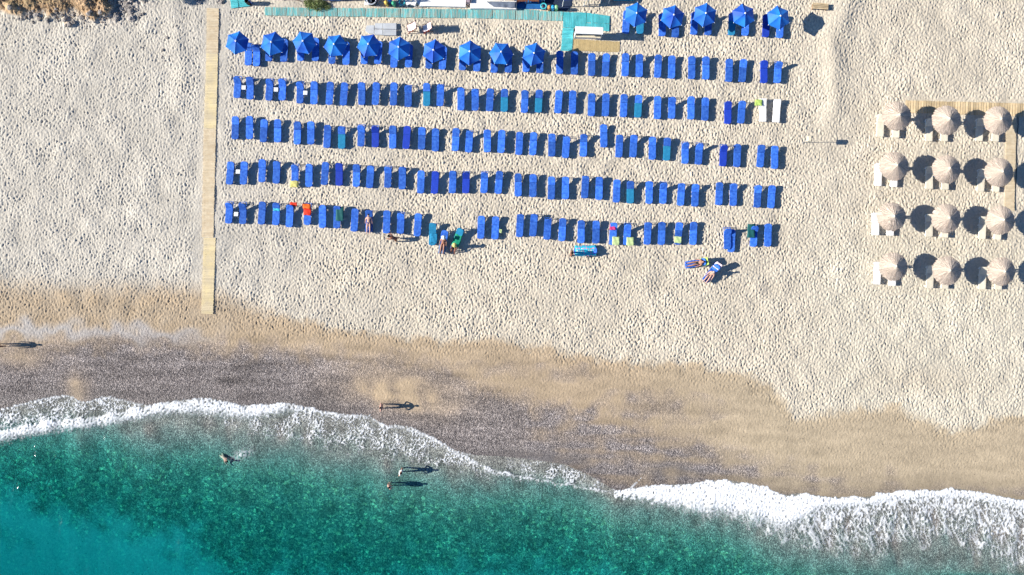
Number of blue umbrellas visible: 15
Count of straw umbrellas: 12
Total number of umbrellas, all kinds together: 27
